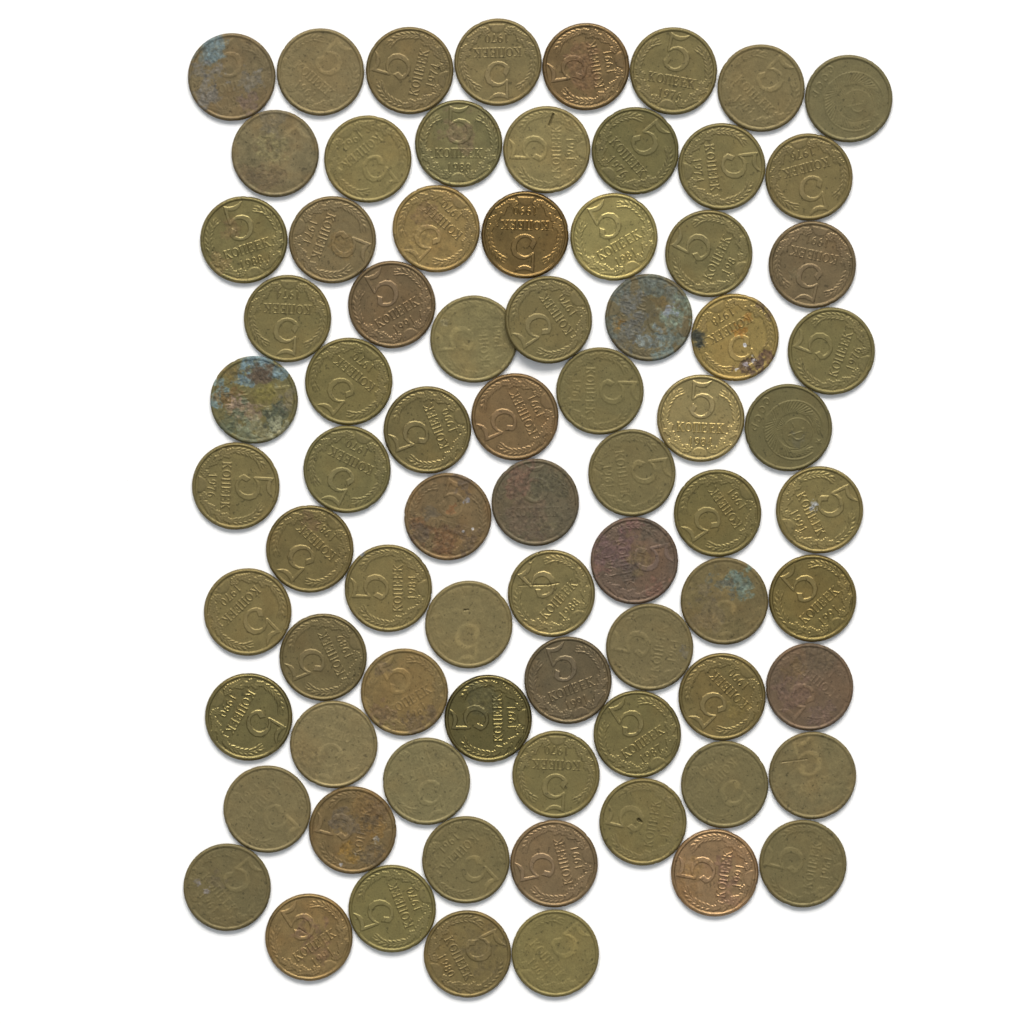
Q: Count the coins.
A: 77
